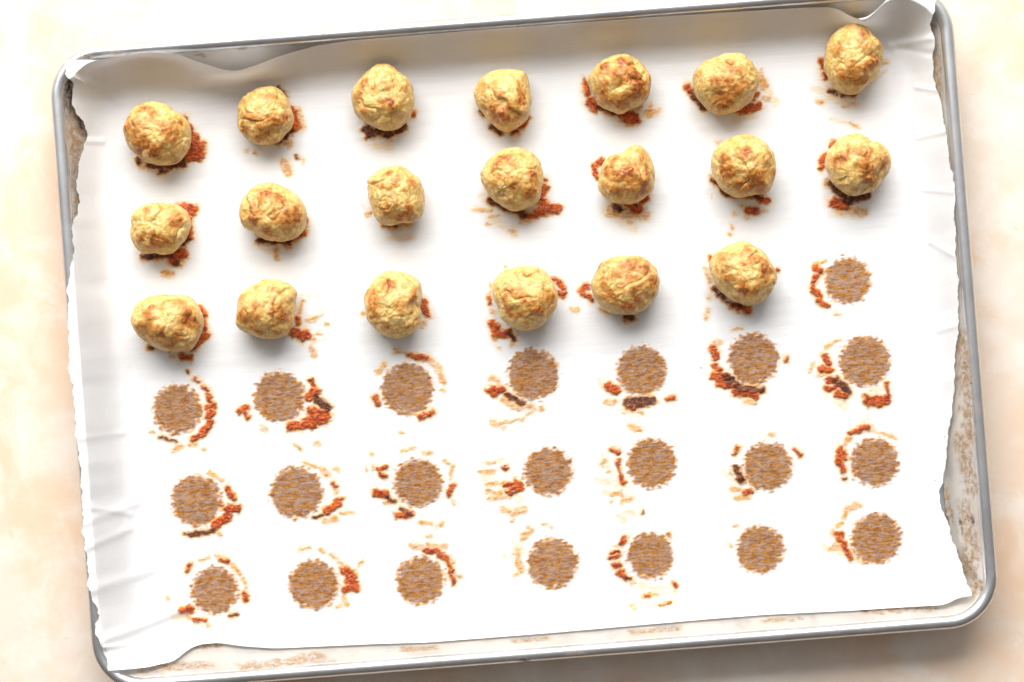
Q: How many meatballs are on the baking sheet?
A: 20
